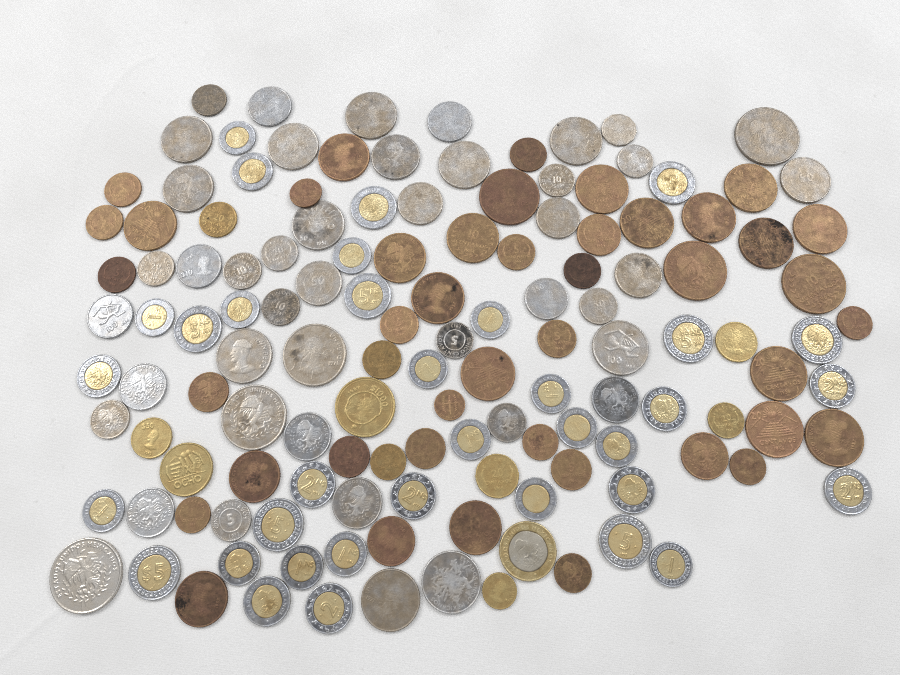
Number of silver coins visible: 44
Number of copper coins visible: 43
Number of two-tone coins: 36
